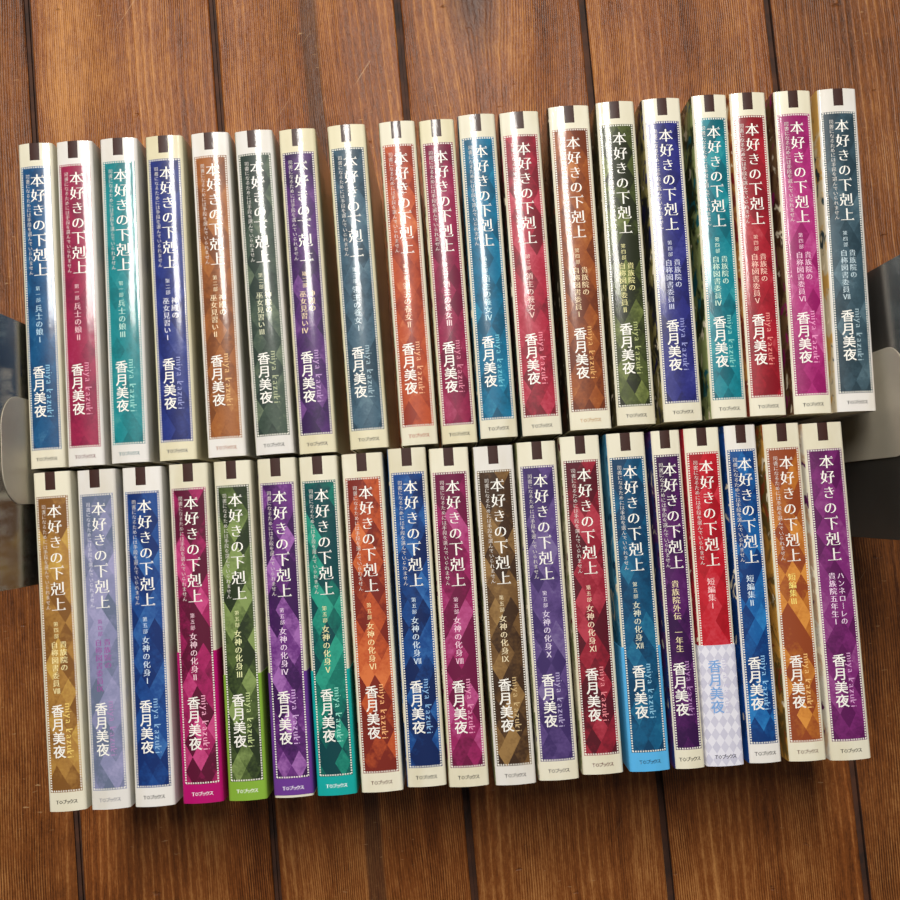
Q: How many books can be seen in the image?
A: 38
